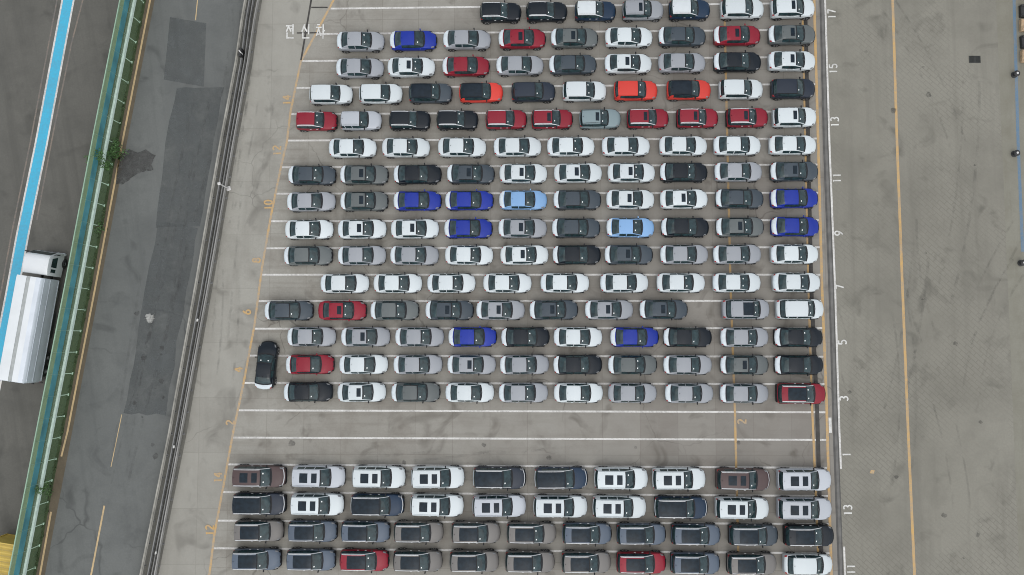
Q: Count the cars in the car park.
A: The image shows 187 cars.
